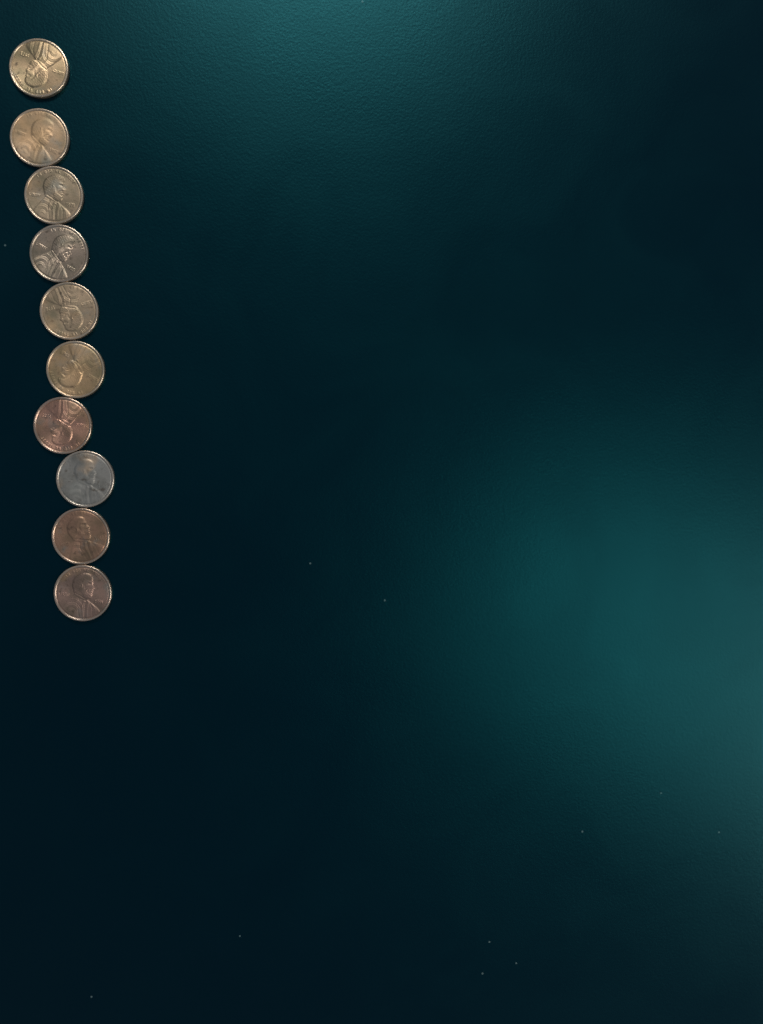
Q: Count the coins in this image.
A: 10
